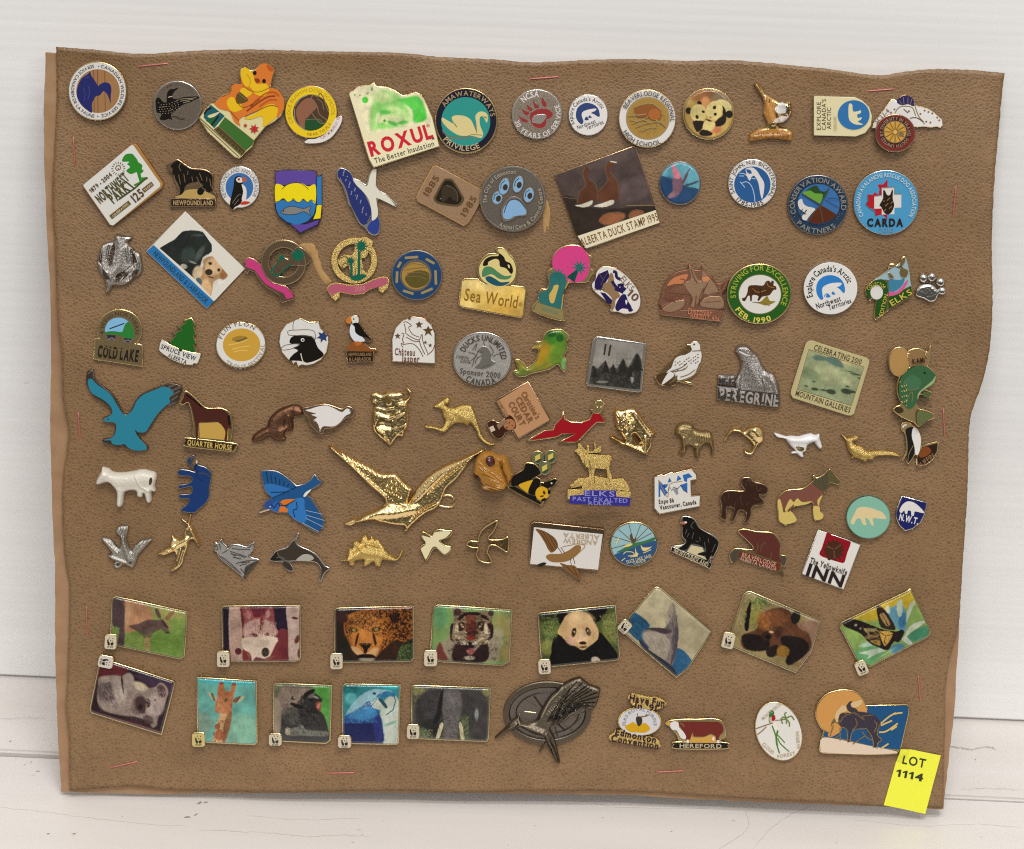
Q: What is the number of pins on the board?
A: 108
